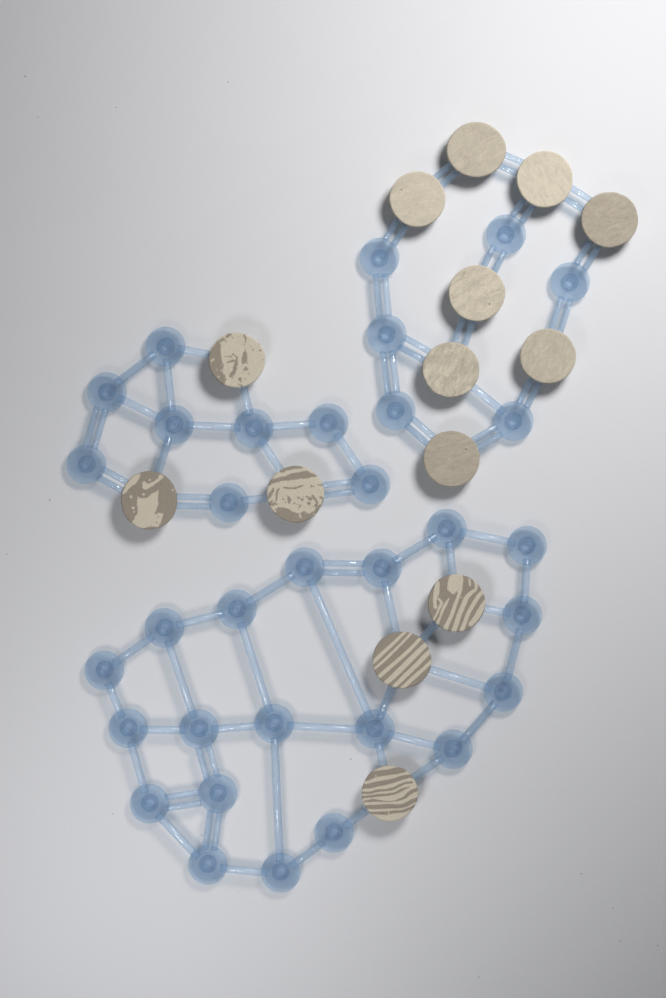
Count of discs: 14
